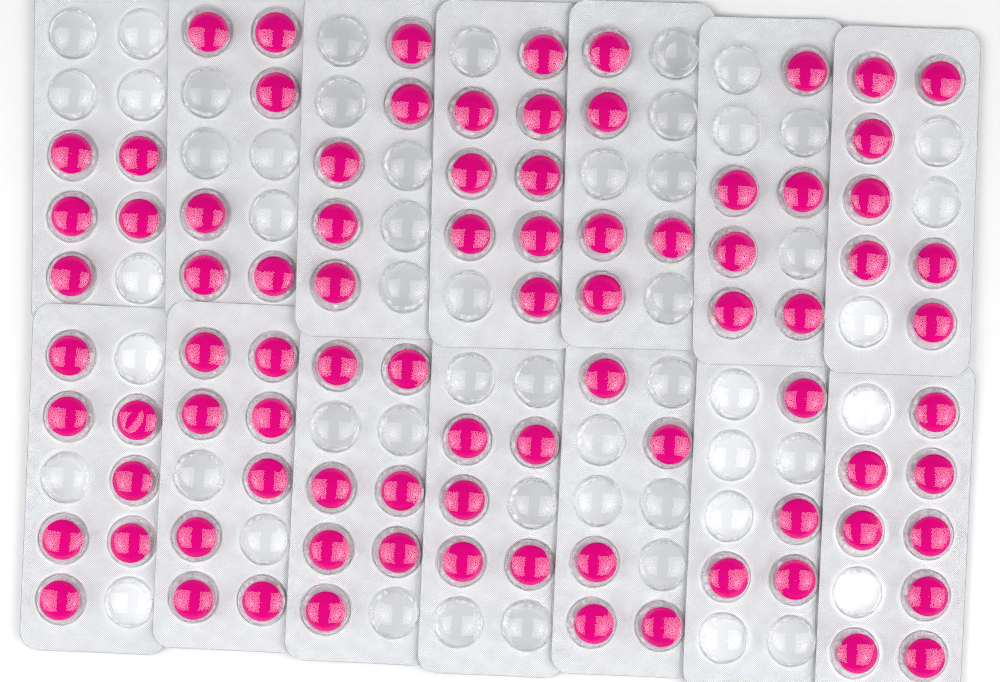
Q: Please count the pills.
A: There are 86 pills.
